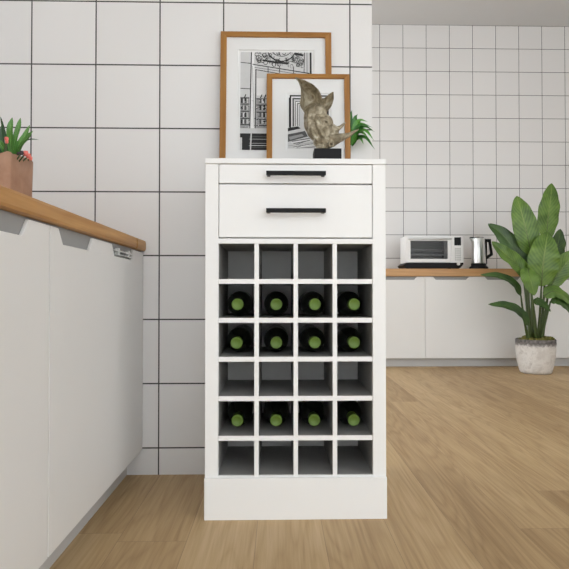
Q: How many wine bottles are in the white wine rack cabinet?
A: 12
